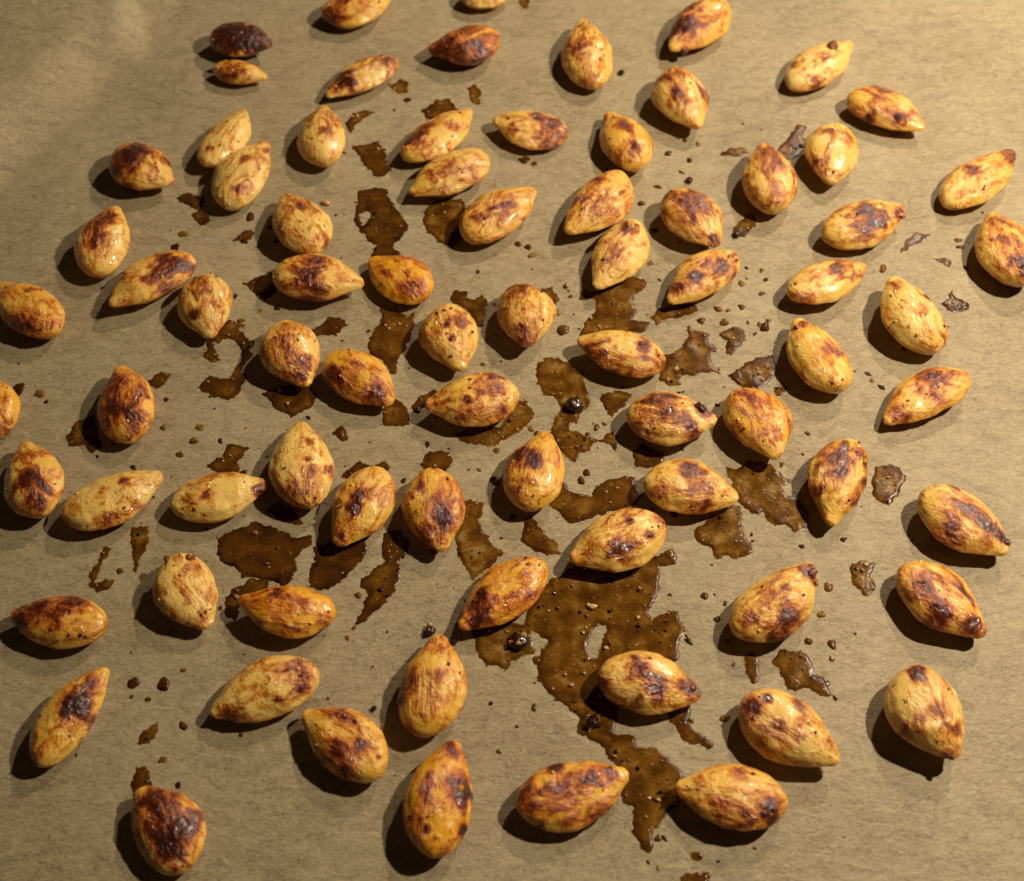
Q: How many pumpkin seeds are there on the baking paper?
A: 78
